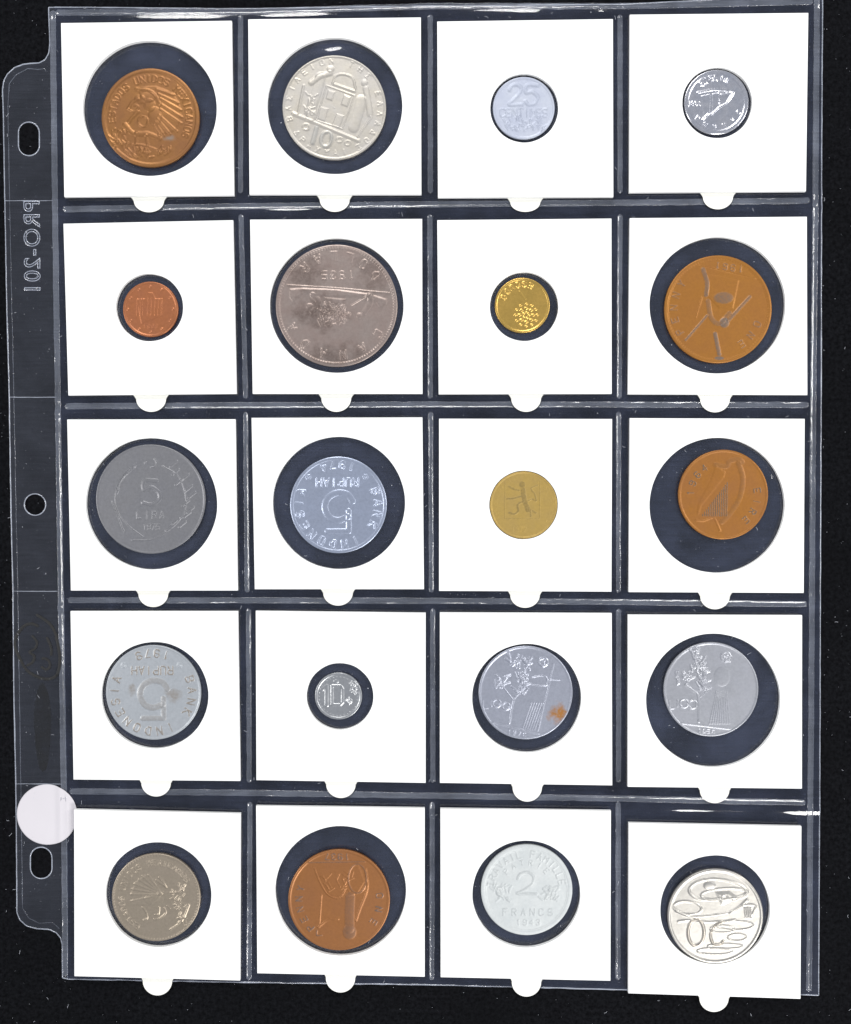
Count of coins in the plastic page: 20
